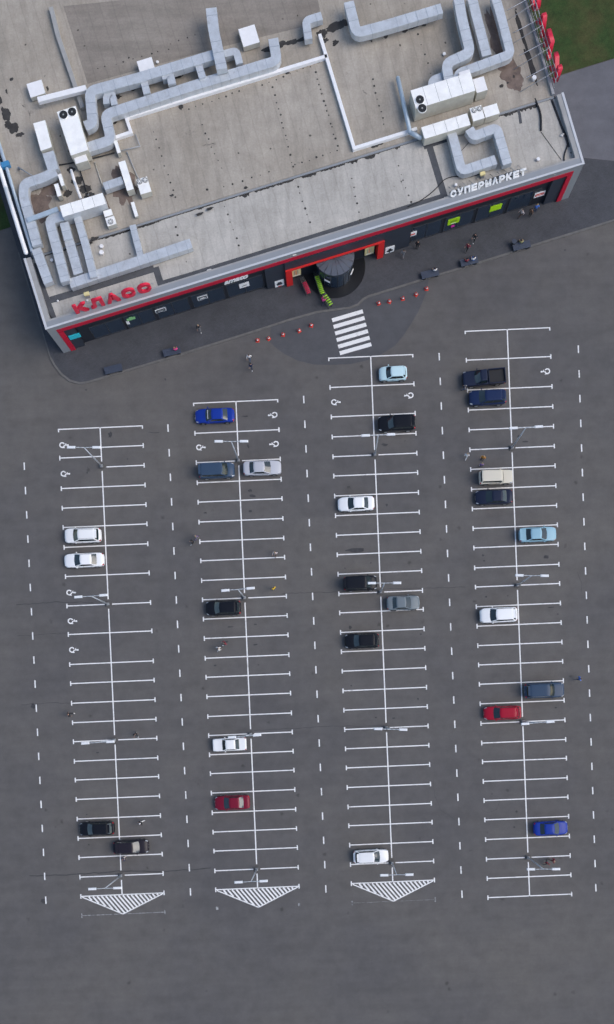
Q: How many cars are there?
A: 26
